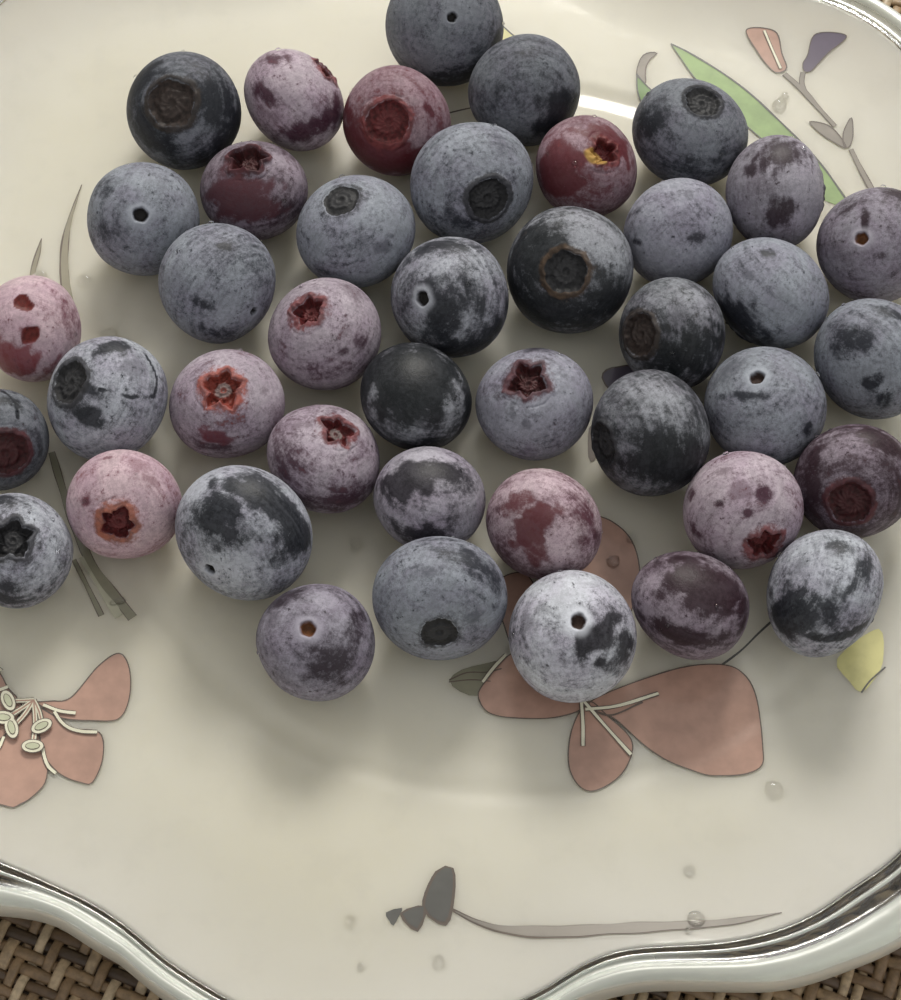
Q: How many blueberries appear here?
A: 42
